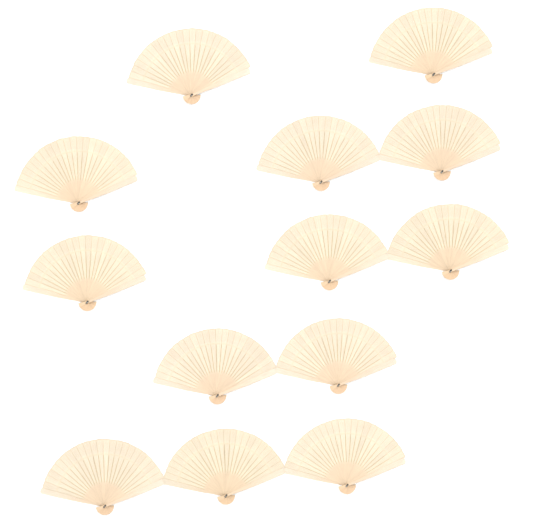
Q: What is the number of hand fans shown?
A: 13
